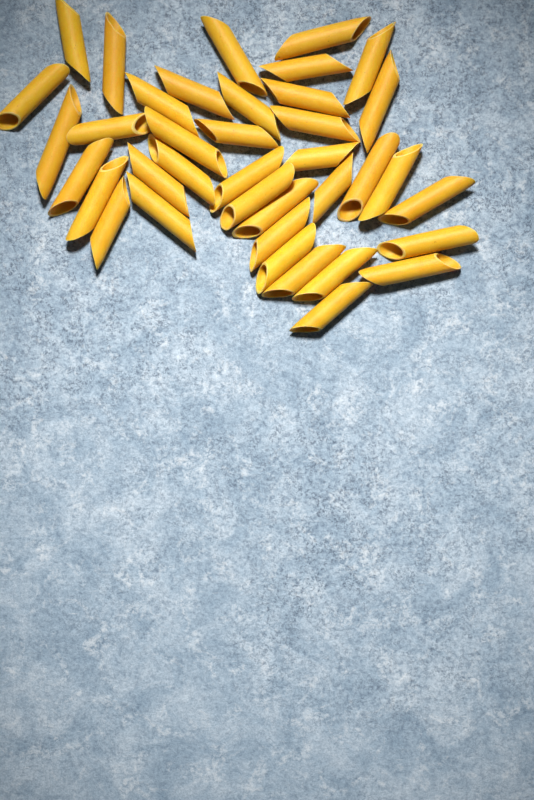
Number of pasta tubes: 38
